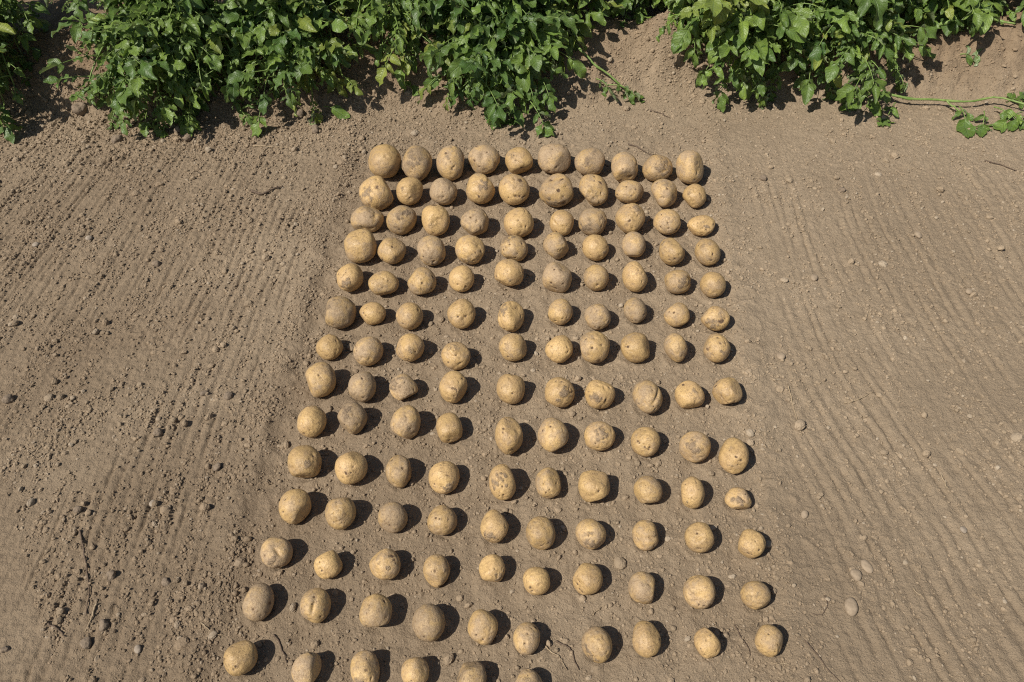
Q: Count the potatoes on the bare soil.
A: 136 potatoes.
